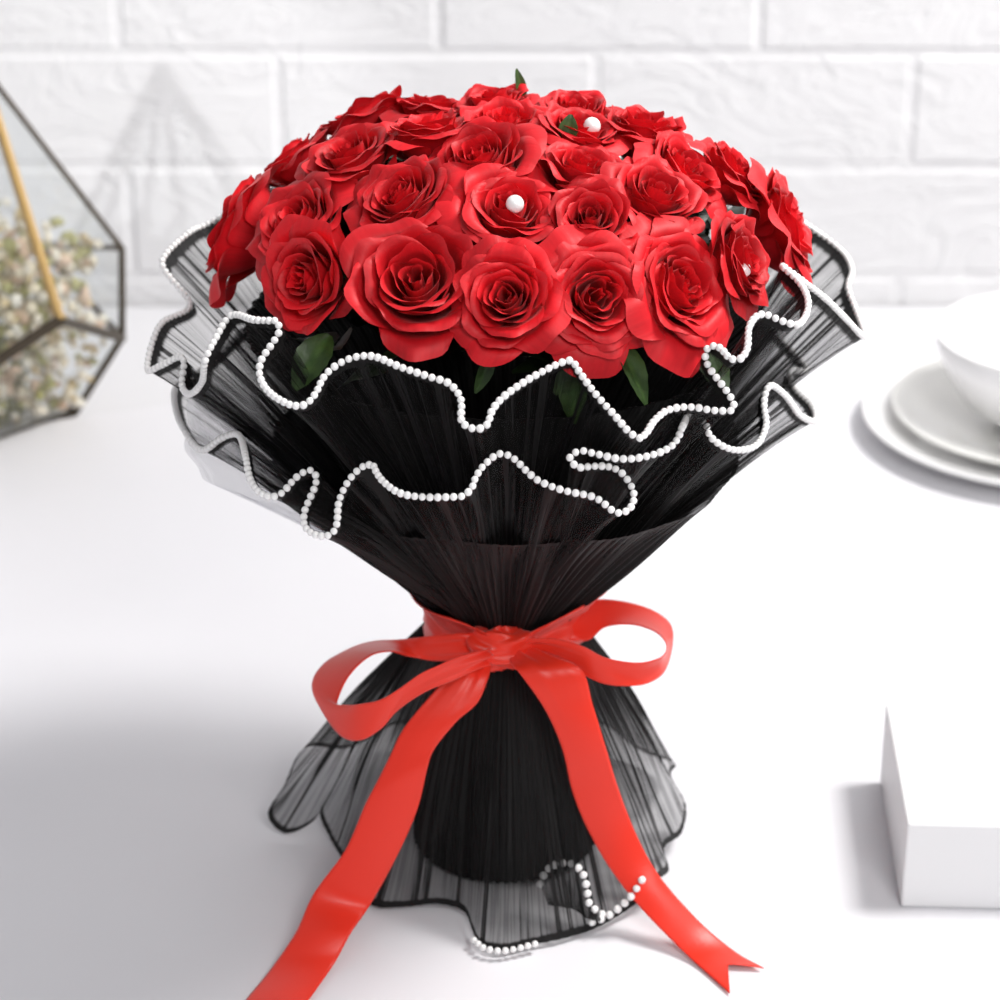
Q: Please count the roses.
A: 27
